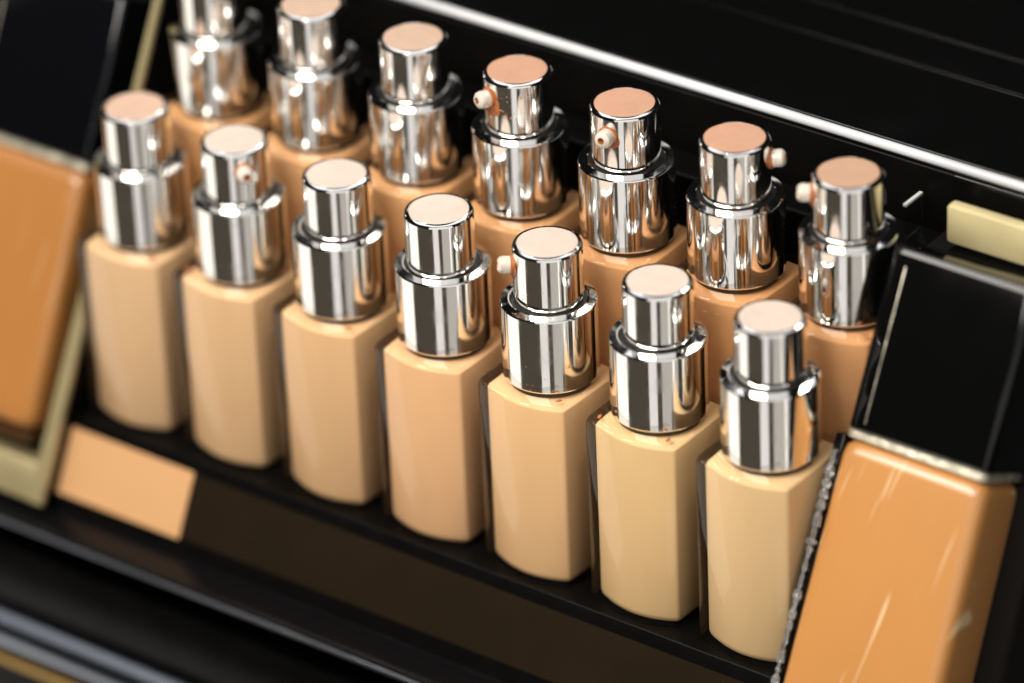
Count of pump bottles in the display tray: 14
